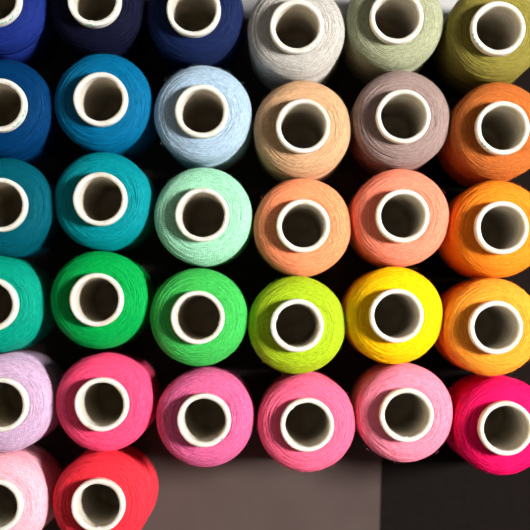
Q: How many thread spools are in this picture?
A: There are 32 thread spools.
